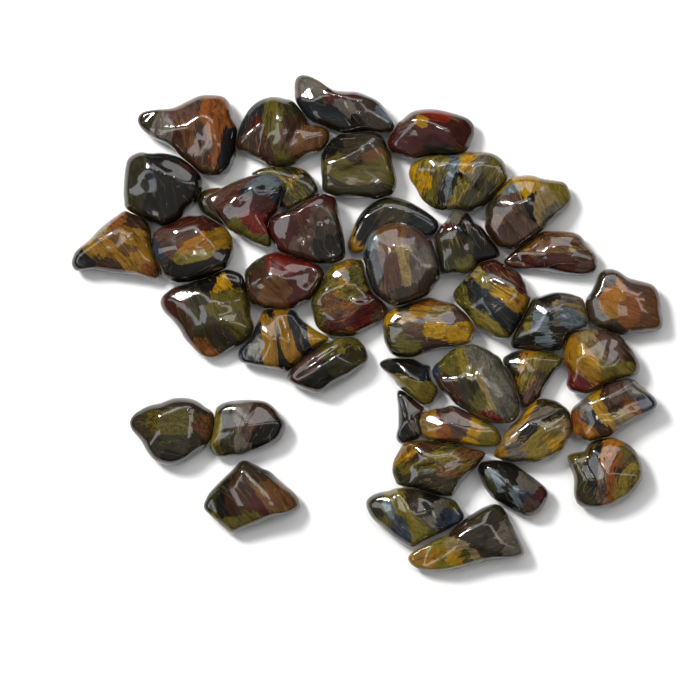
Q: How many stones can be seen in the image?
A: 43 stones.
